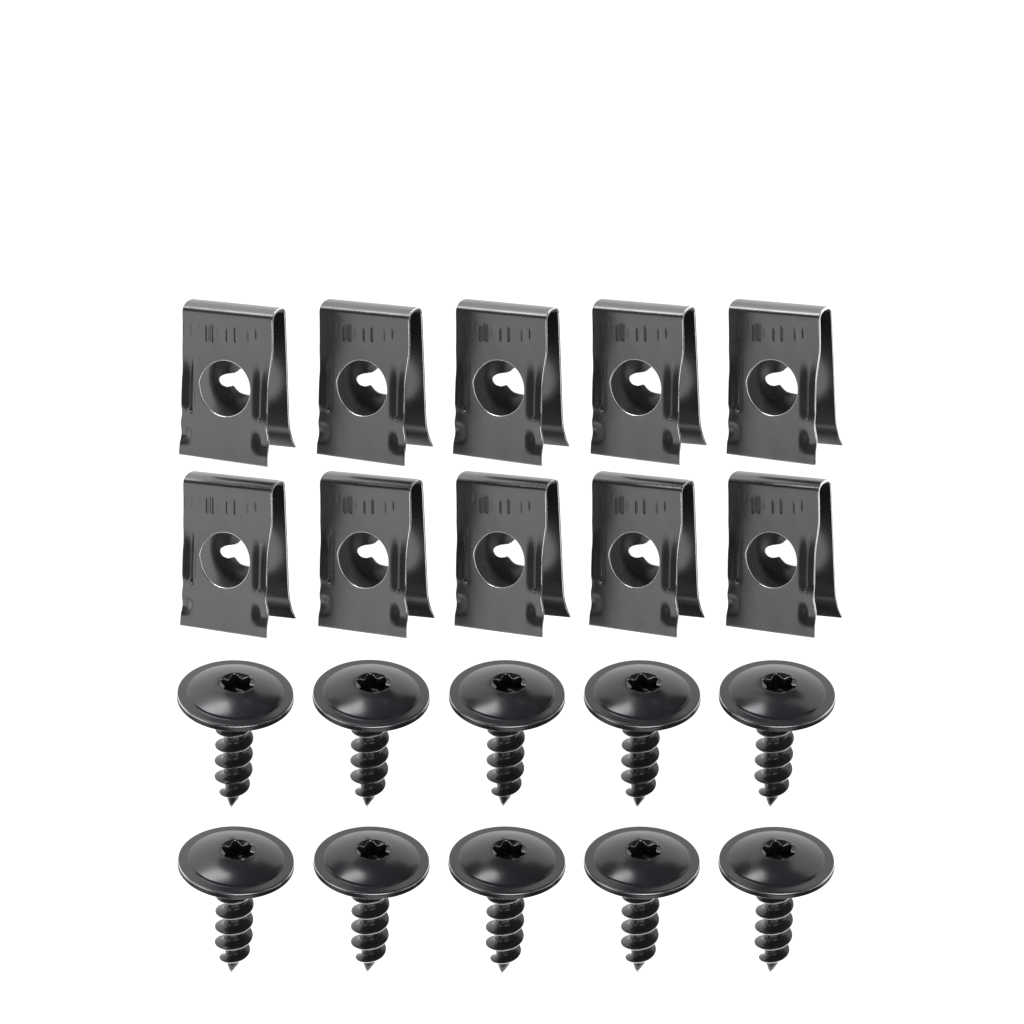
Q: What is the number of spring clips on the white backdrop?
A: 10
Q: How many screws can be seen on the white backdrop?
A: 10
